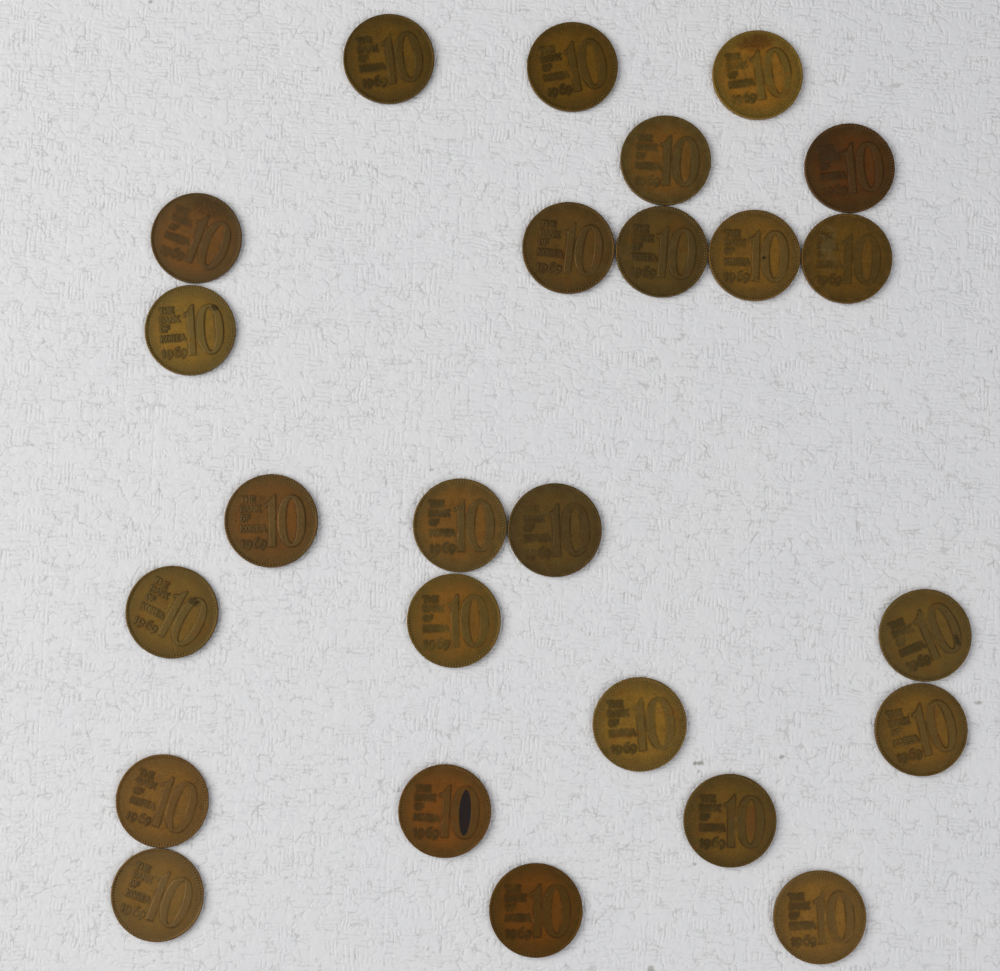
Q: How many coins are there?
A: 25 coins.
